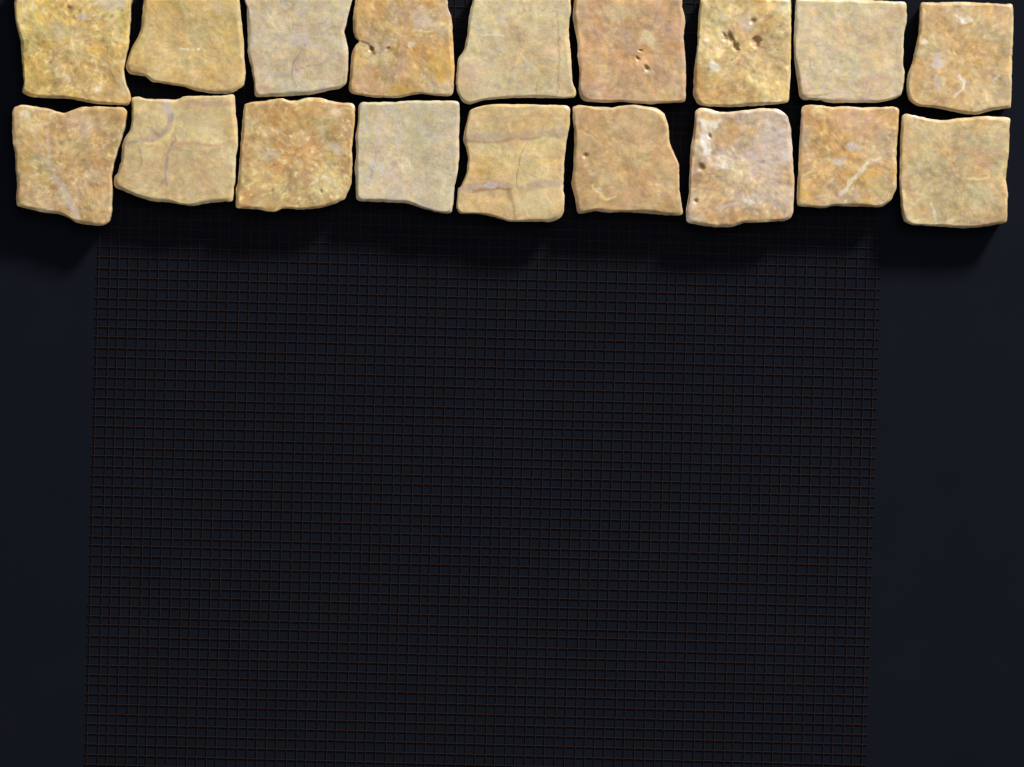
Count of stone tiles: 18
